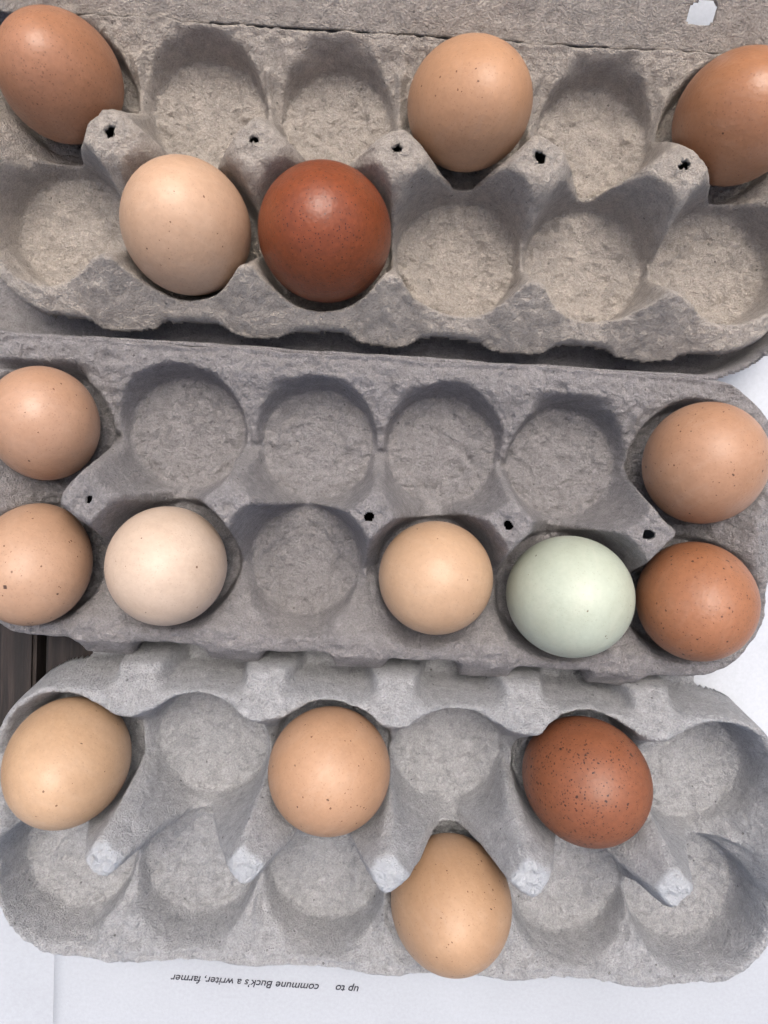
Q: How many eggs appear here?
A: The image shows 16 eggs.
